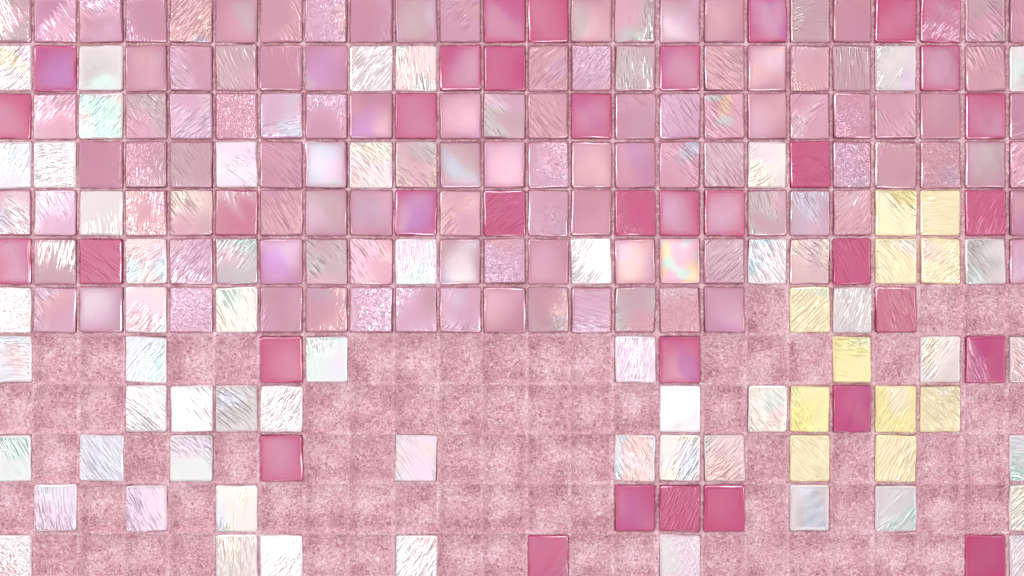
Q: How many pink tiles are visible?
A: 111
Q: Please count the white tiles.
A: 54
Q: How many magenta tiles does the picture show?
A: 36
